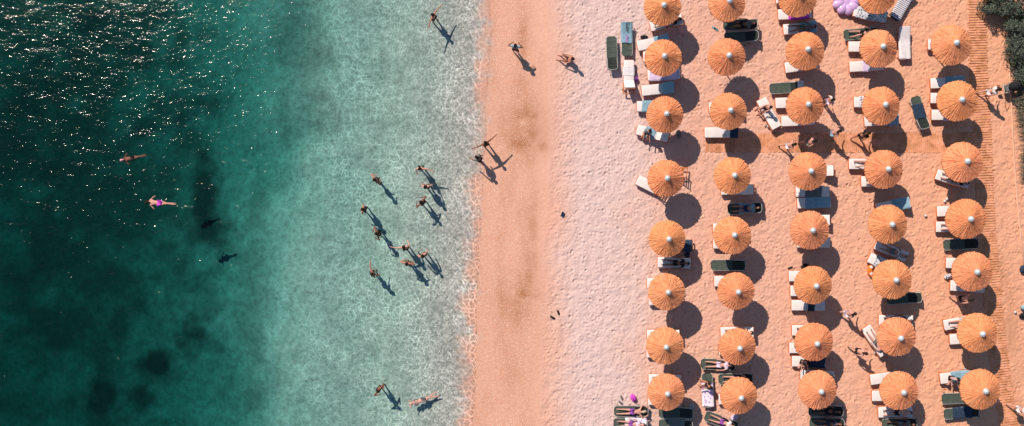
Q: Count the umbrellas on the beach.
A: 39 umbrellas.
